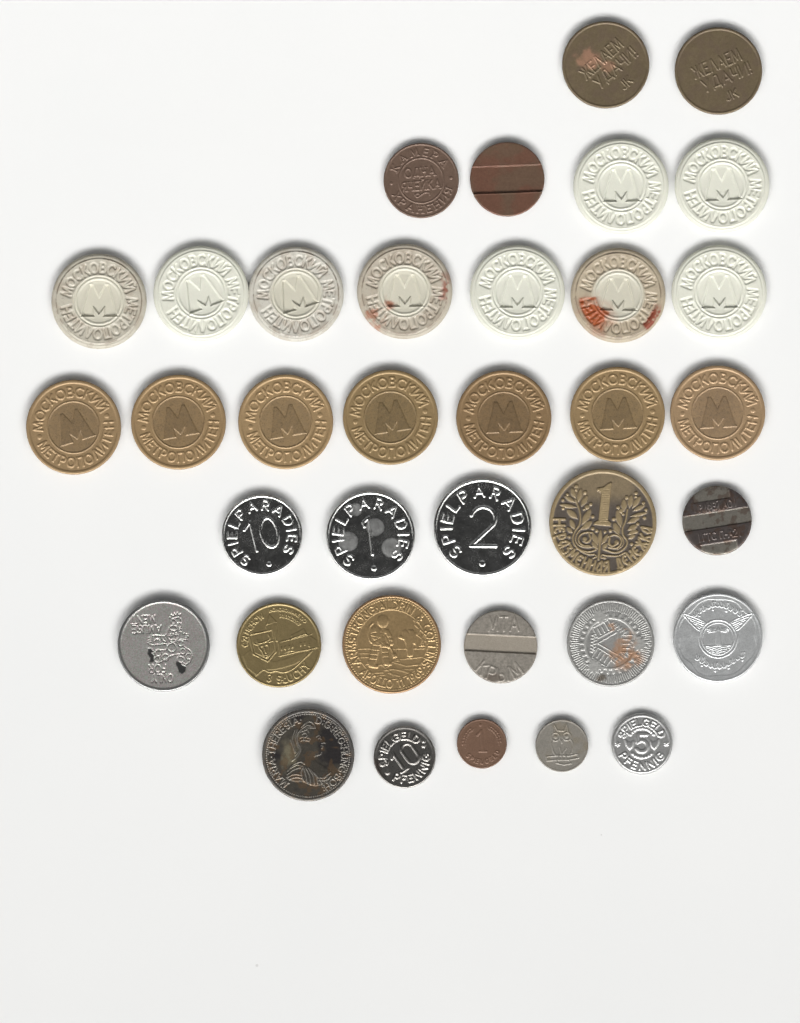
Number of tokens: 36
